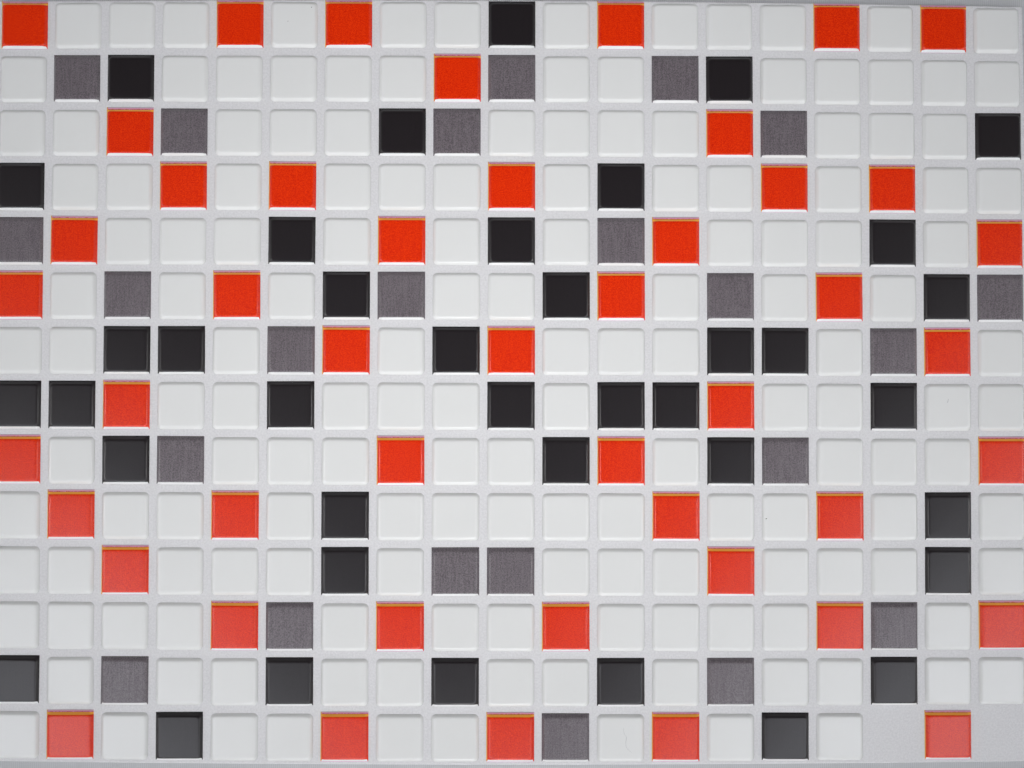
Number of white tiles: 155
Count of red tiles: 47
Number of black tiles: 39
